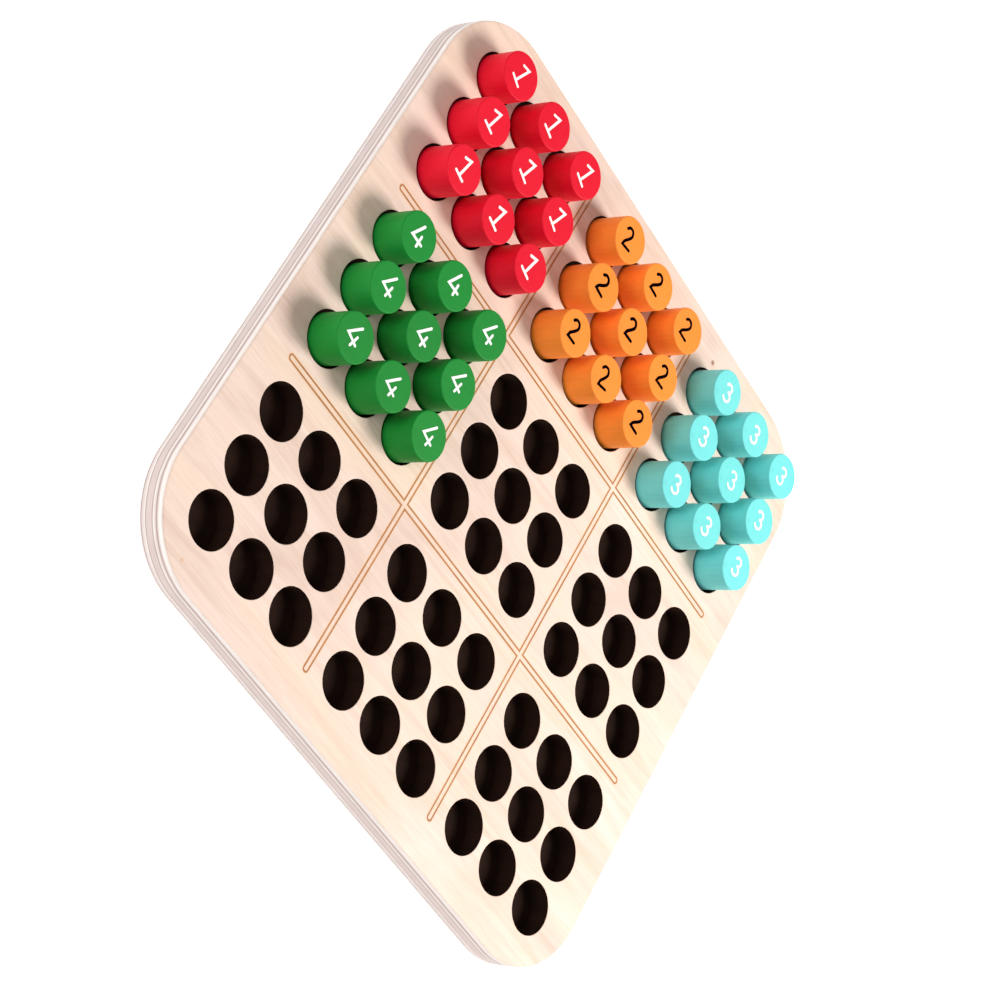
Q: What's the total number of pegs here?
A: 36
